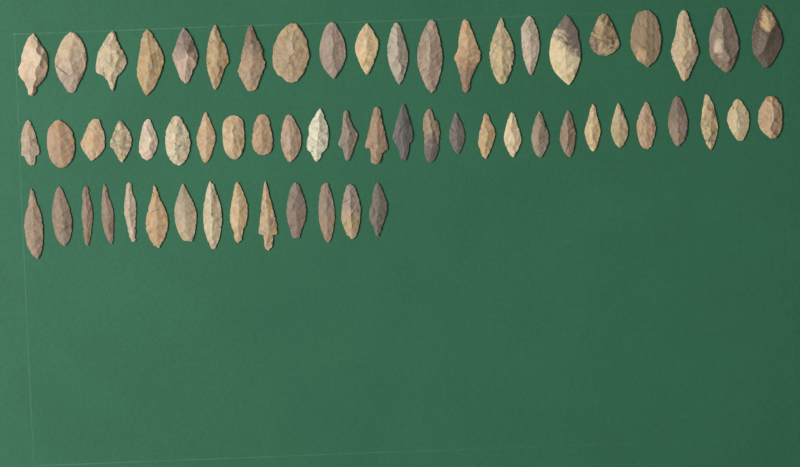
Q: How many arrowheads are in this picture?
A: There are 62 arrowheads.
